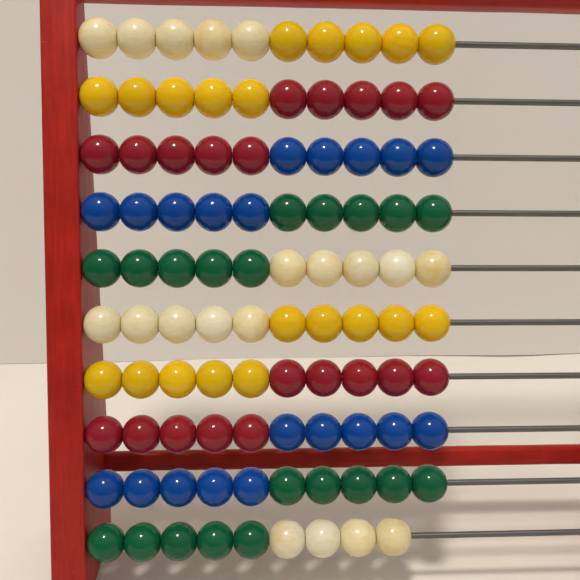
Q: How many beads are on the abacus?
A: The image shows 99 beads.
